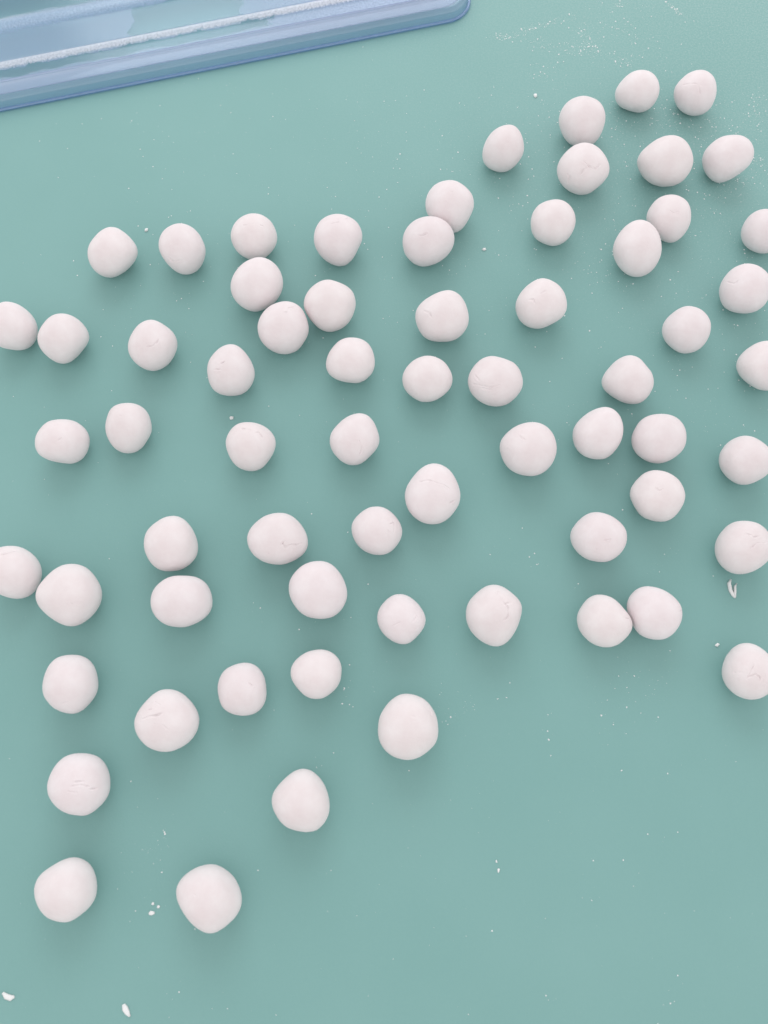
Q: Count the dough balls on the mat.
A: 66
